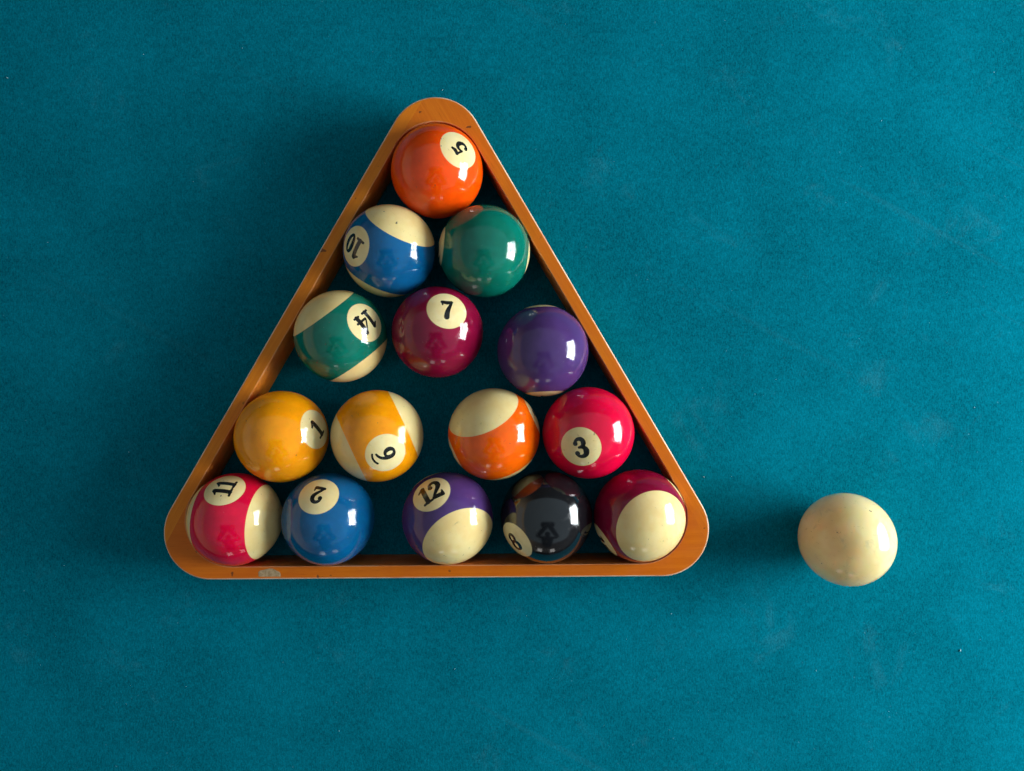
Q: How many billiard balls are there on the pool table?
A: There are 16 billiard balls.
